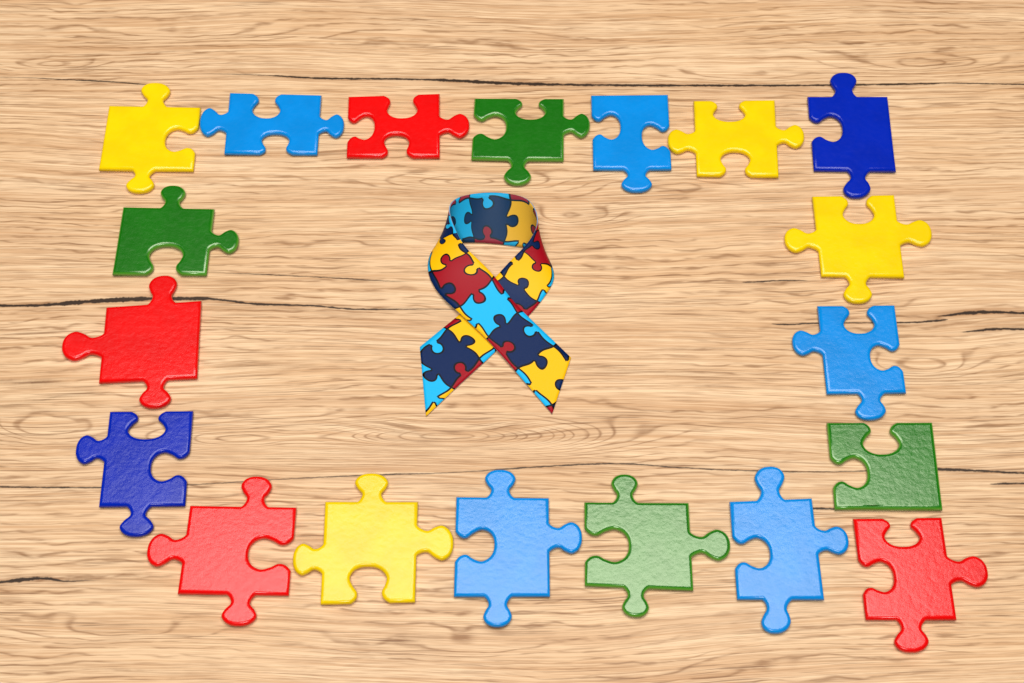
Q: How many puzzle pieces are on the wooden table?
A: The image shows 19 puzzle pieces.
